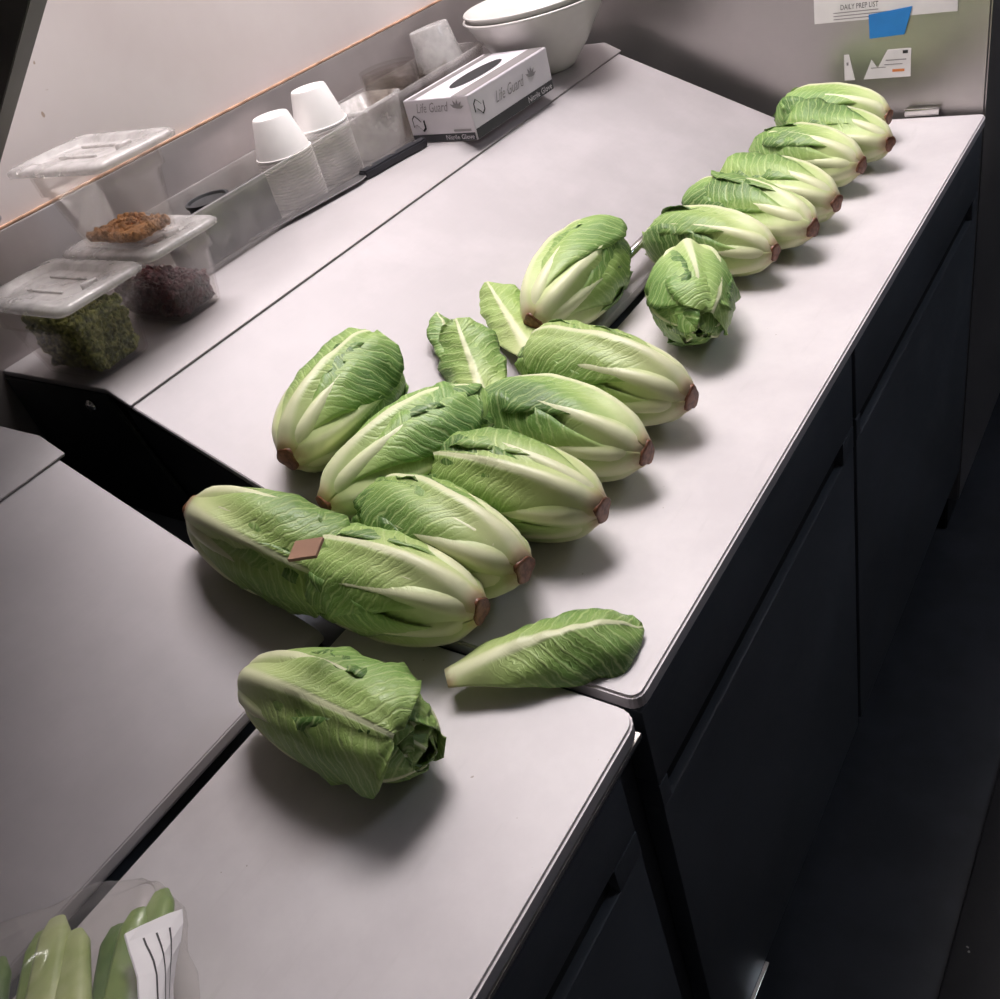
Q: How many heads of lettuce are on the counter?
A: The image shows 17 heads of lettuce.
